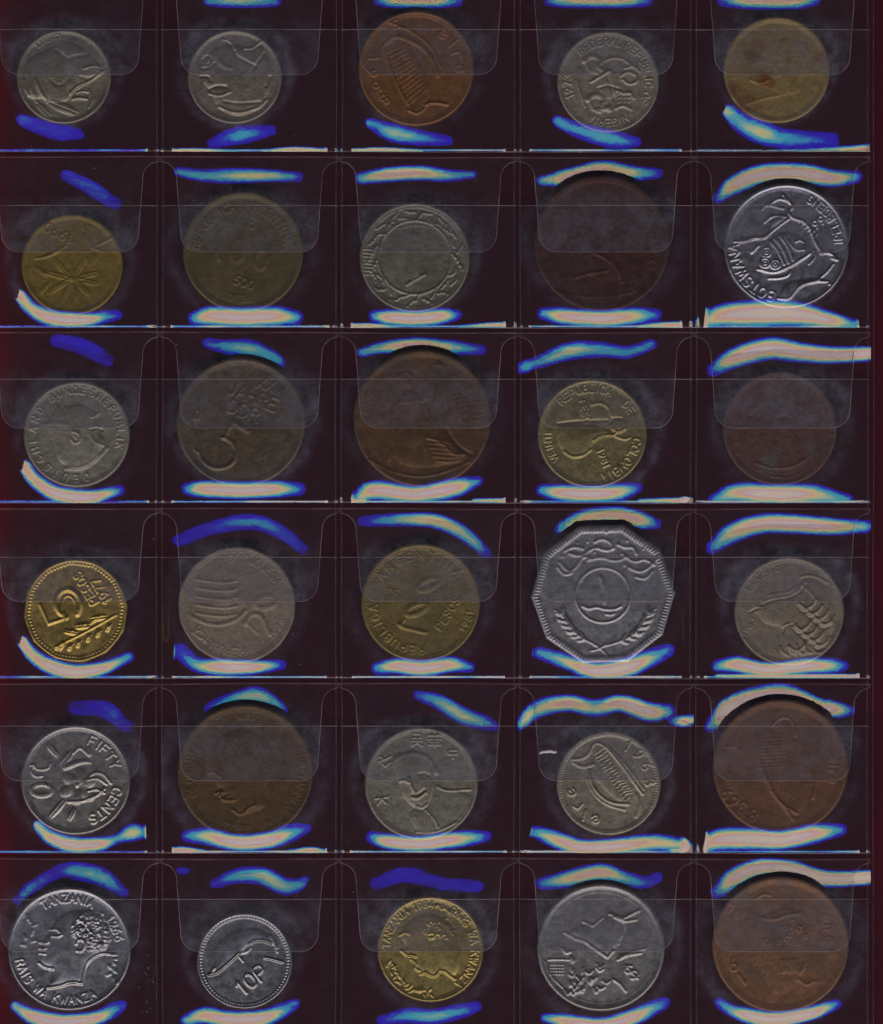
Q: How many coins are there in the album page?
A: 30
